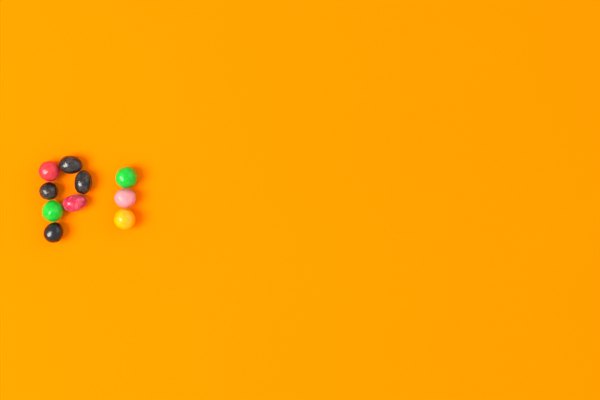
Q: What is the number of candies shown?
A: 10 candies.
